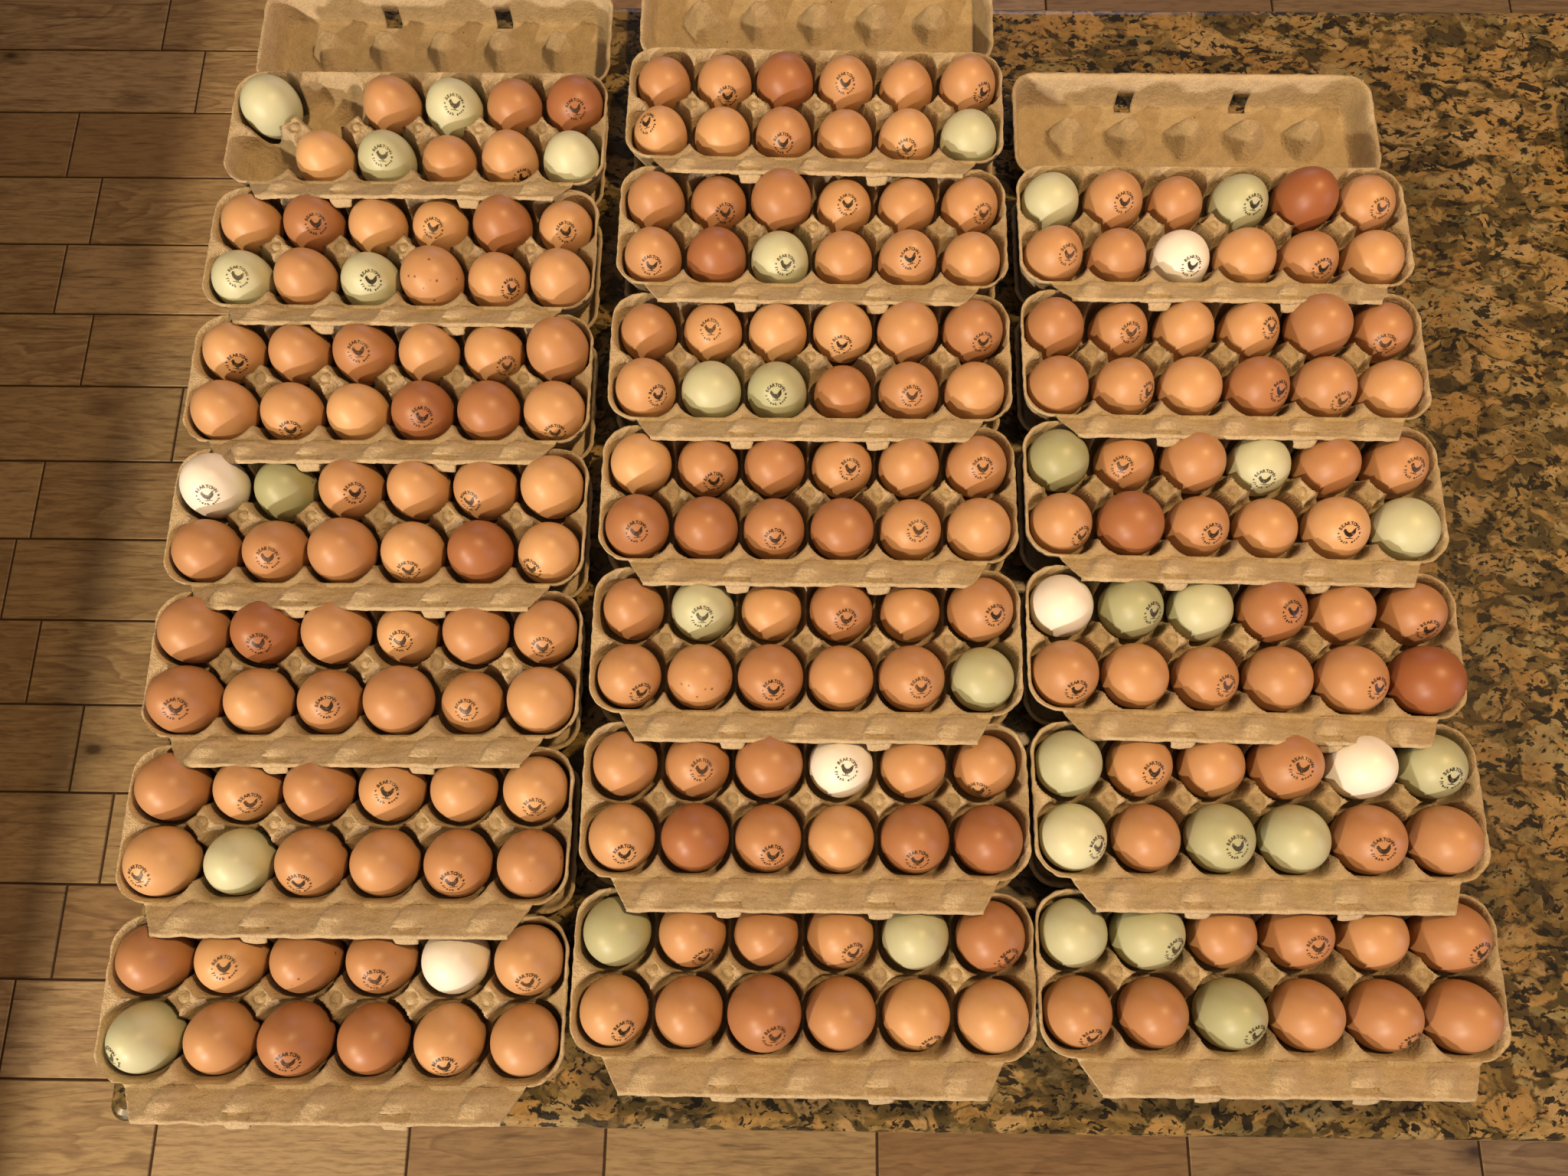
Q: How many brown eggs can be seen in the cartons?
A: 200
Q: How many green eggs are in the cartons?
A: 32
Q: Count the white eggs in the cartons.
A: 6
